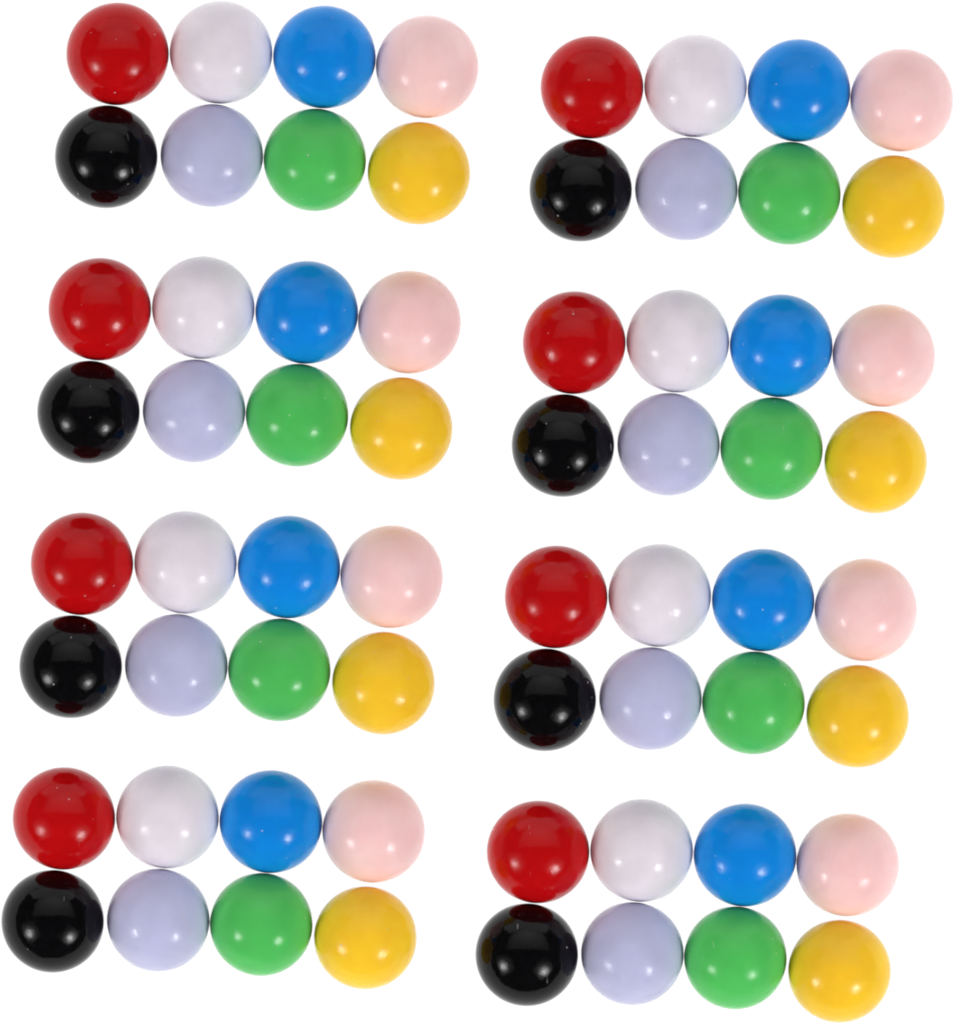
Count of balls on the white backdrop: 64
